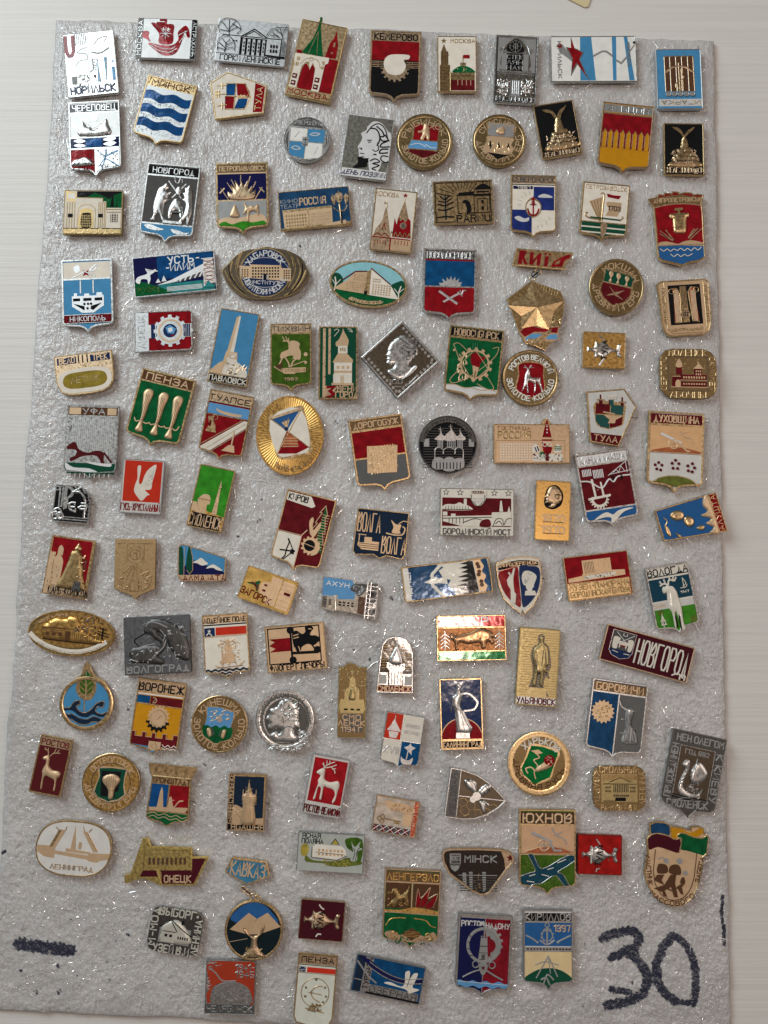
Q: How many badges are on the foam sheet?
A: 115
